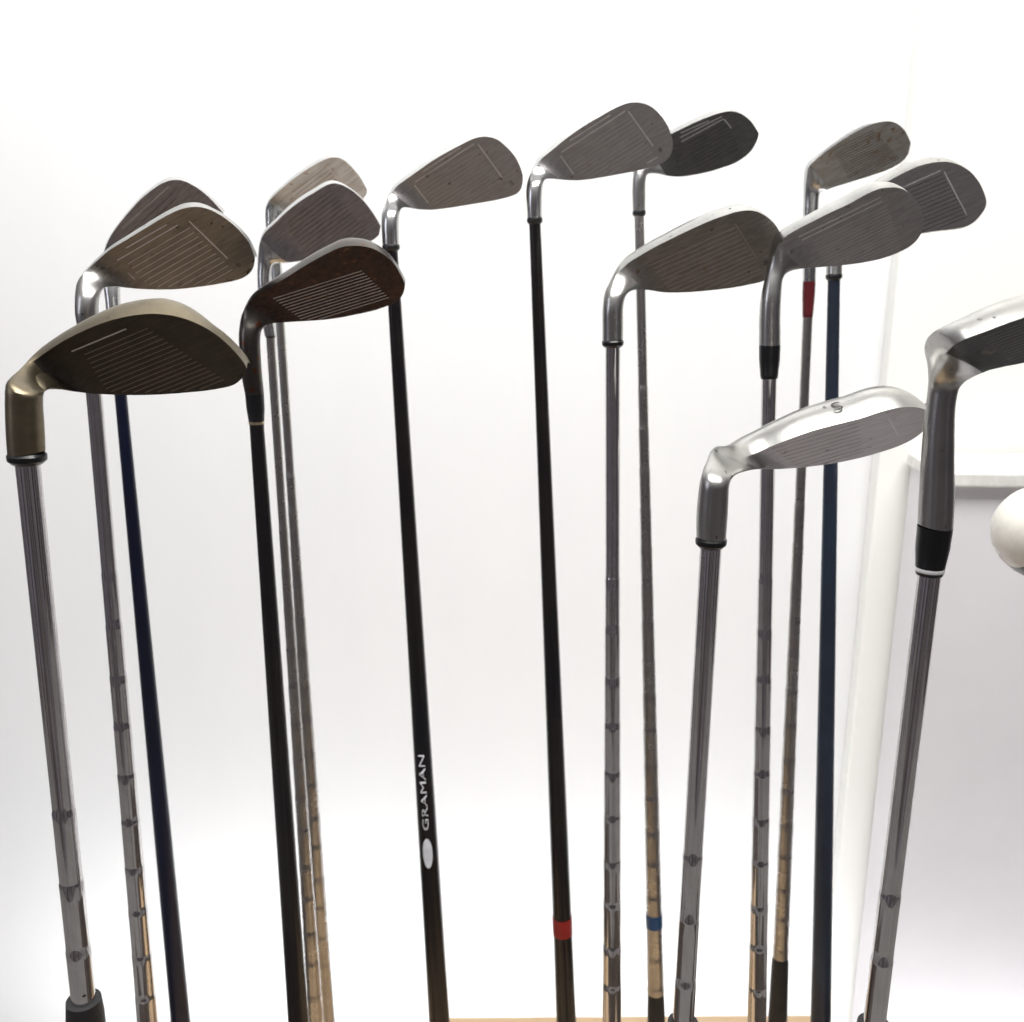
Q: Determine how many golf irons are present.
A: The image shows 15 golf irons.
